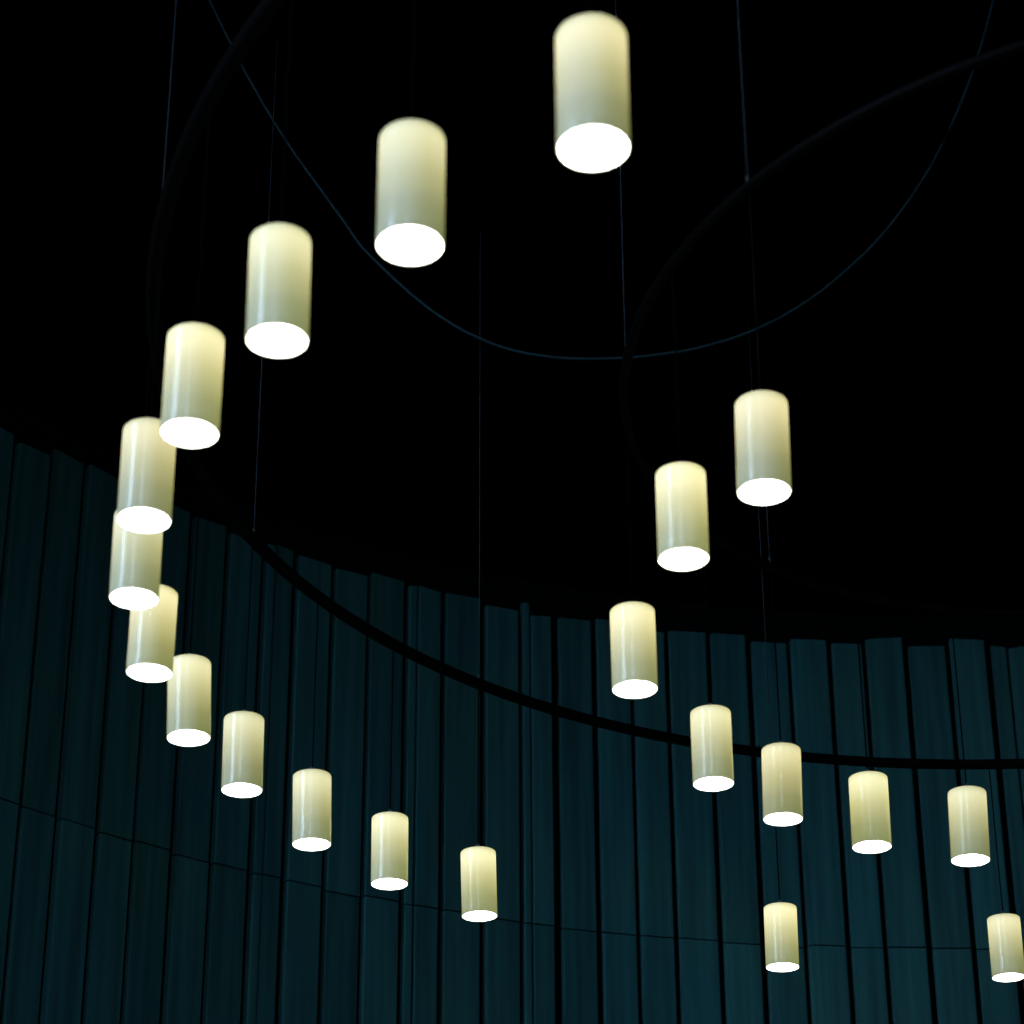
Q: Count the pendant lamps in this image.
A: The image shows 21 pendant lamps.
